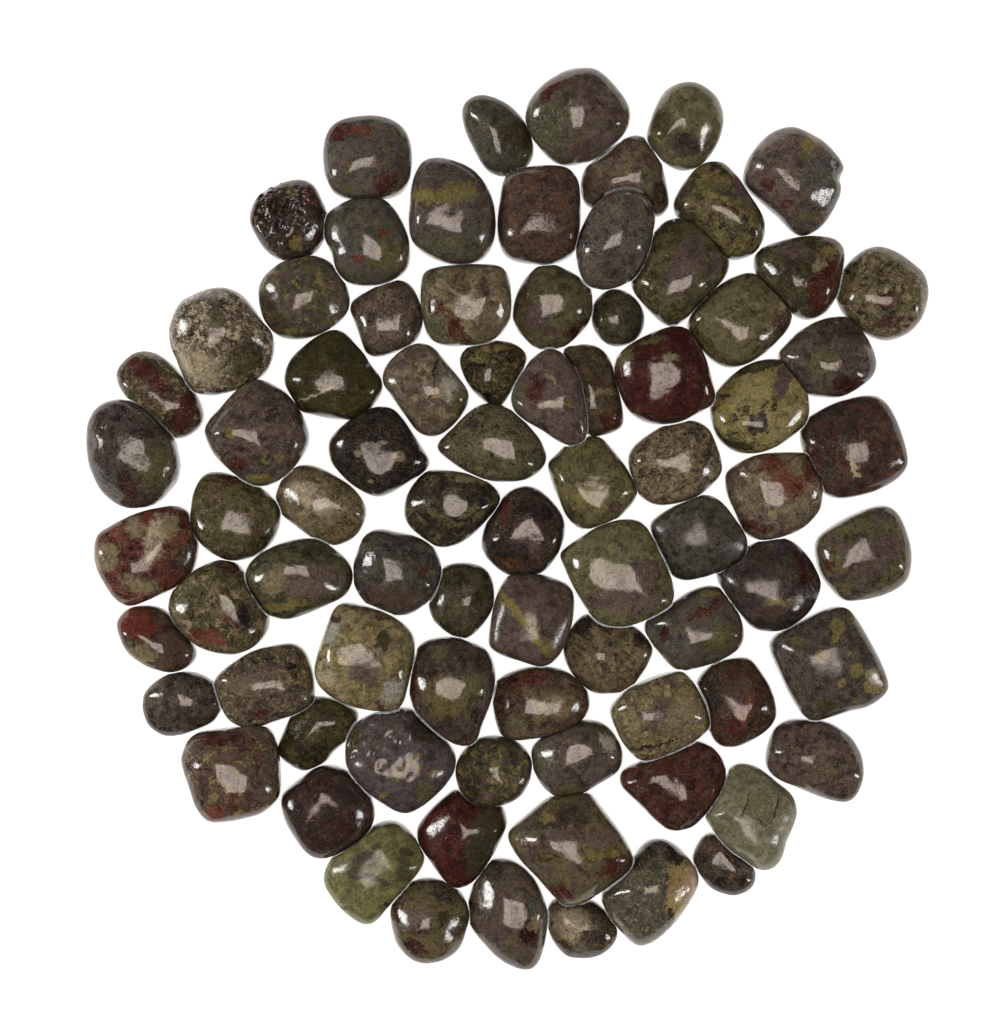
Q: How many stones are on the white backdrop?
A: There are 81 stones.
